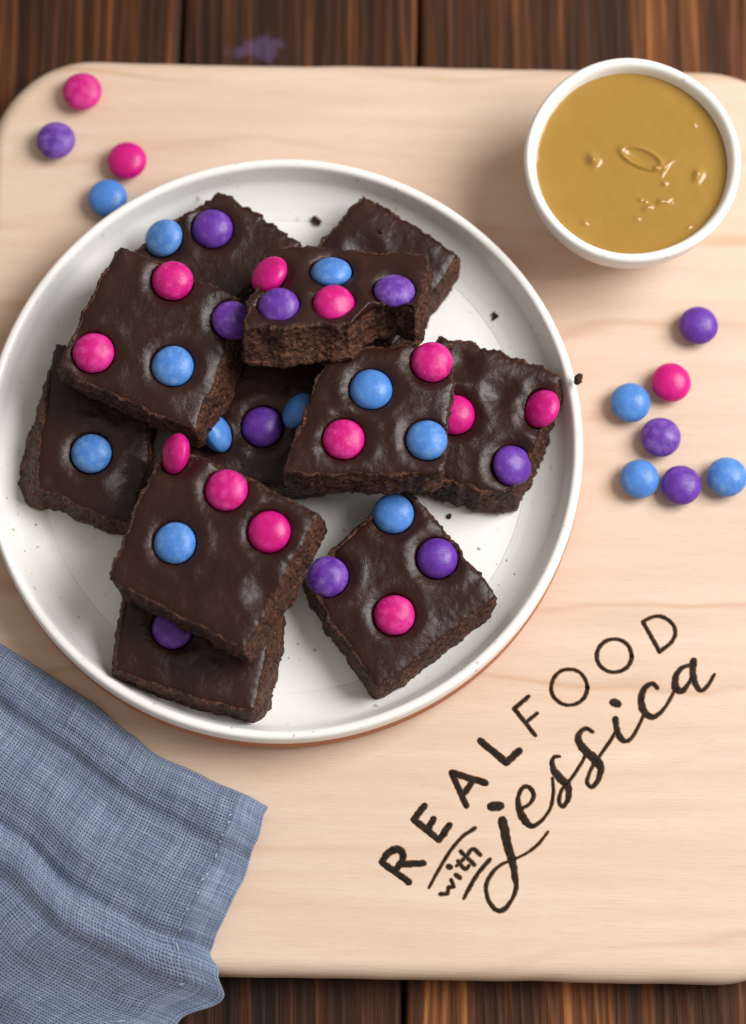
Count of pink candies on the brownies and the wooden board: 15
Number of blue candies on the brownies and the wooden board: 14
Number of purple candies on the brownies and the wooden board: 13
